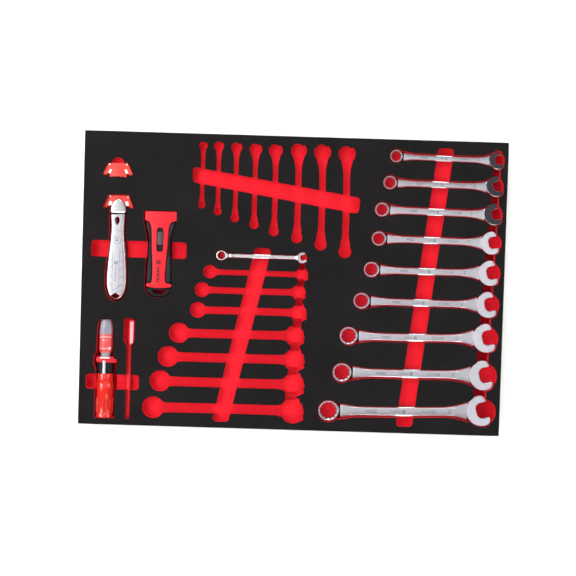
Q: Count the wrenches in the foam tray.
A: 10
